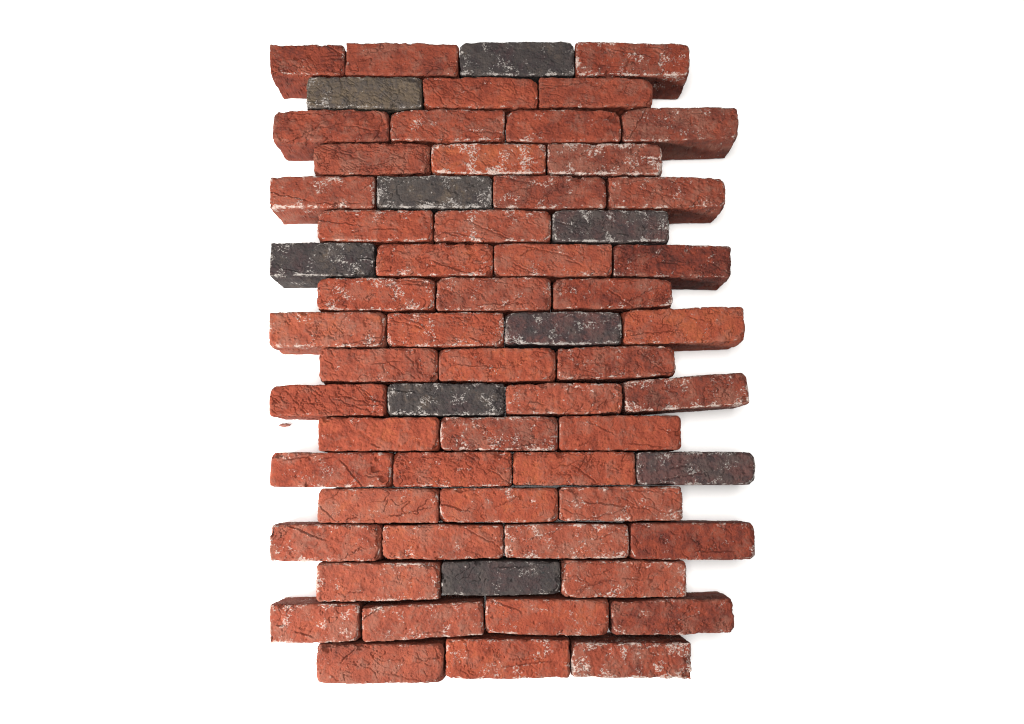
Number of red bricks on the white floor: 54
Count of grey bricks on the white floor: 9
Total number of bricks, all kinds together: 63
